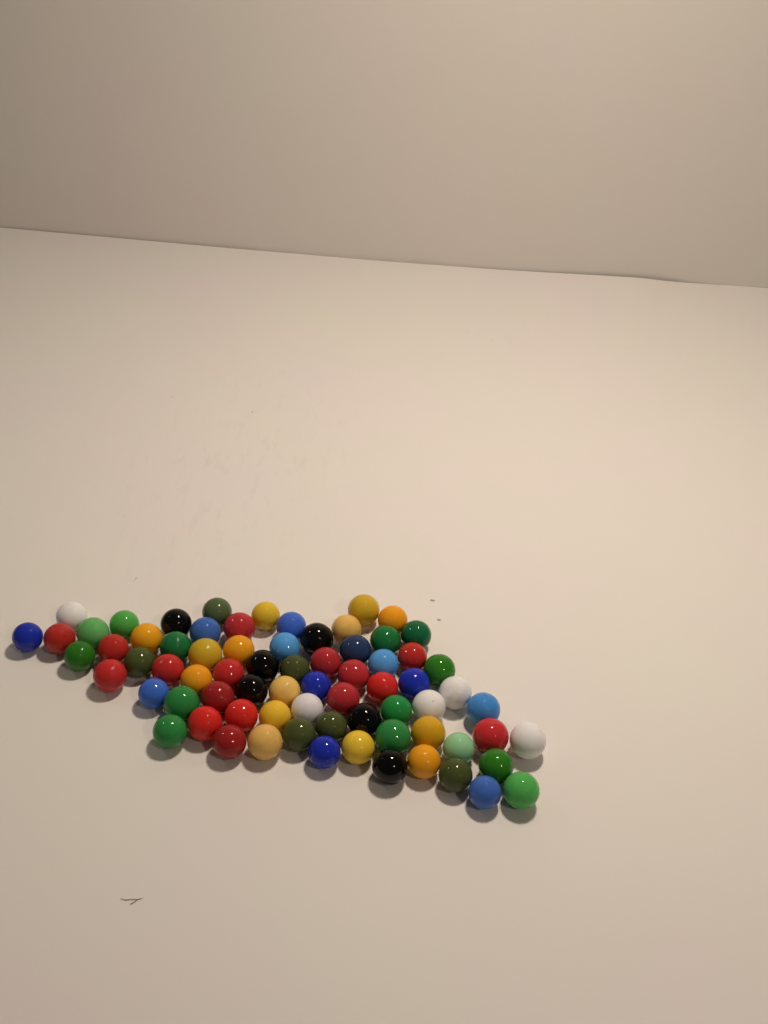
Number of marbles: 73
